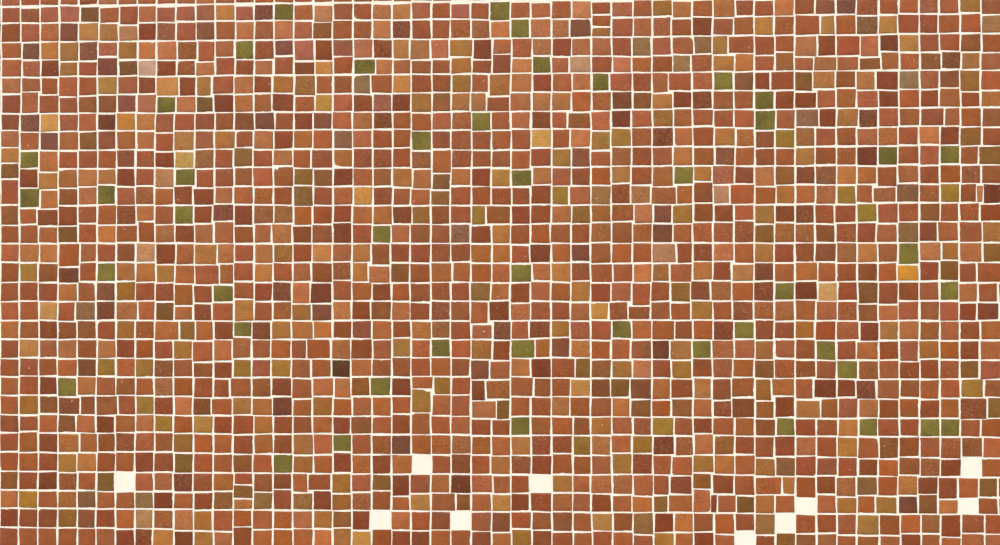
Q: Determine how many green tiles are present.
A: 46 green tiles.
